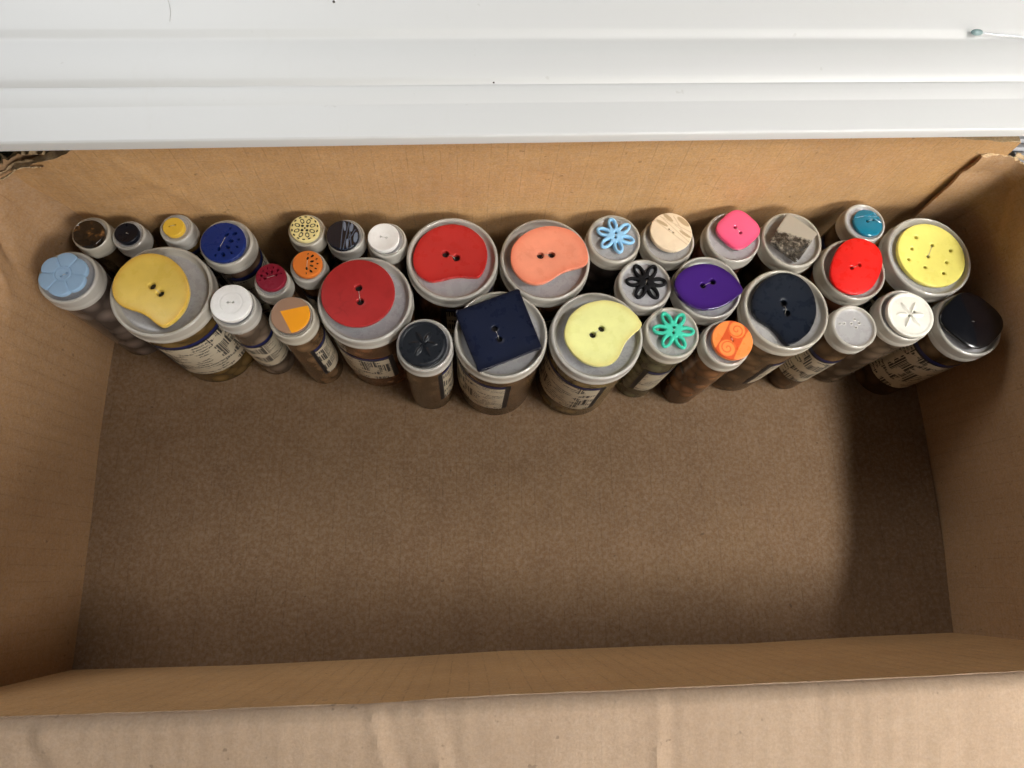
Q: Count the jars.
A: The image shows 34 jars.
